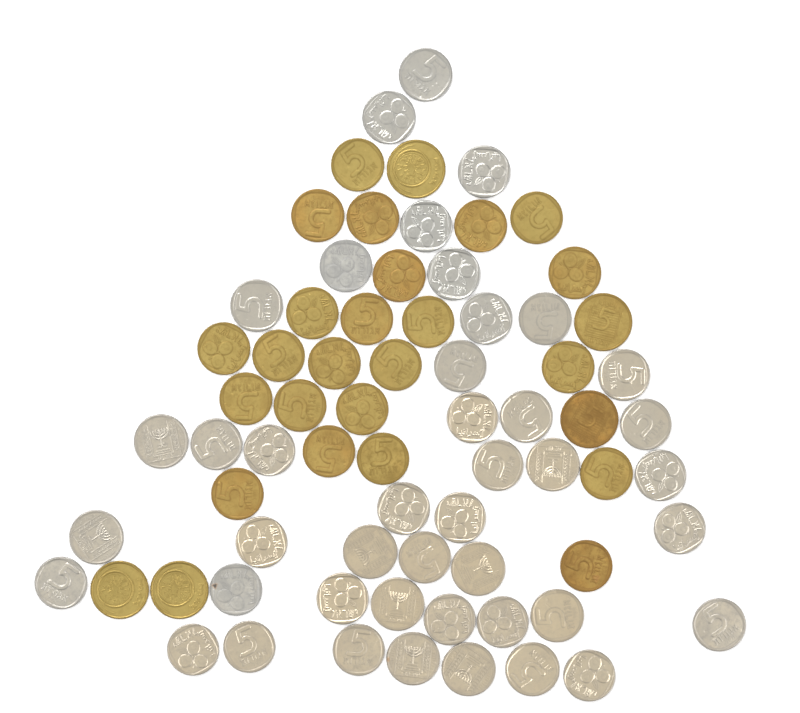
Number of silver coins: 43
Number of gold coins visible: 28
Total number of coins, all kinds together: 71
